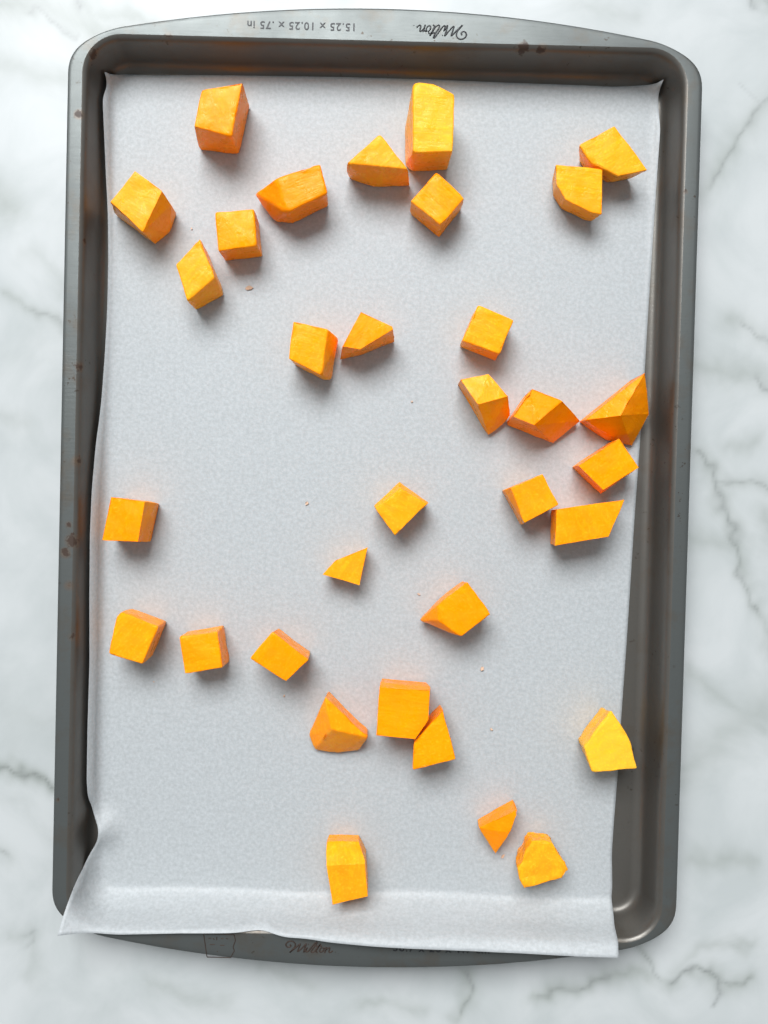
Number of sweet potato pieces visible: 33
